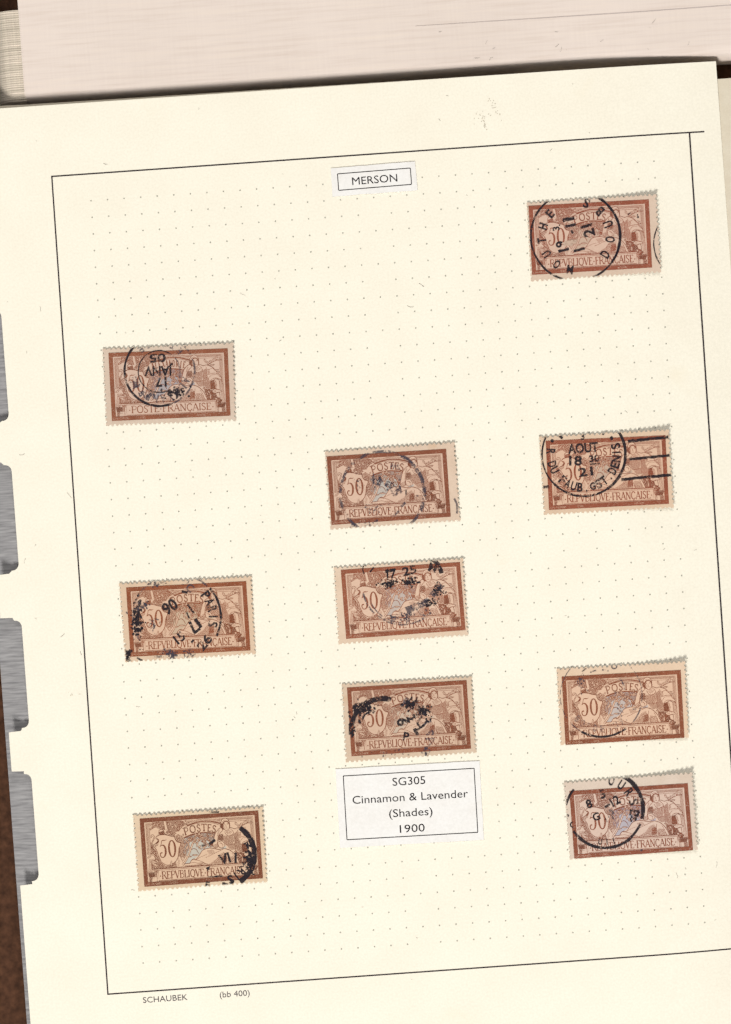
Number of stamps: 10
